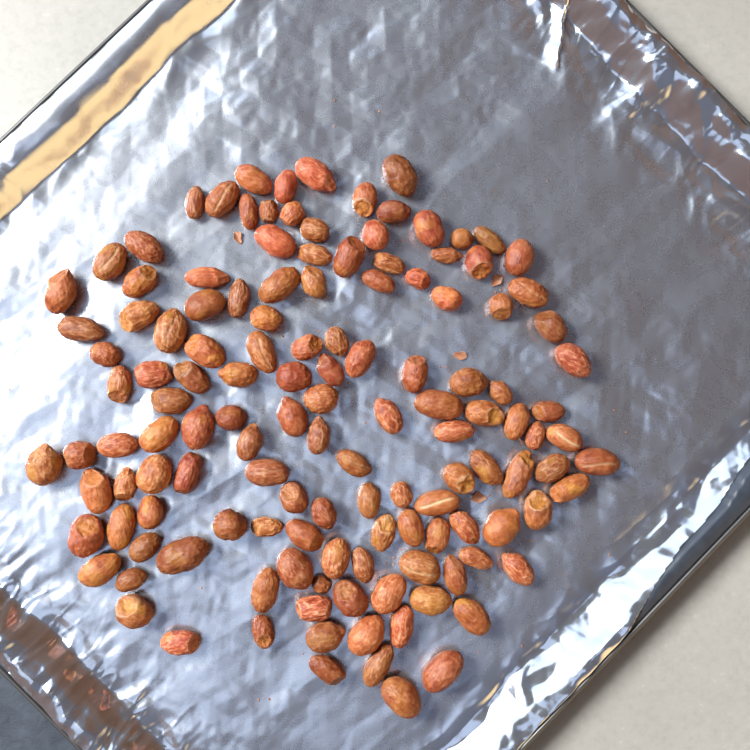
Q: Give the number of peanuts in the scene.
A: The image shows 134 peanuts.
